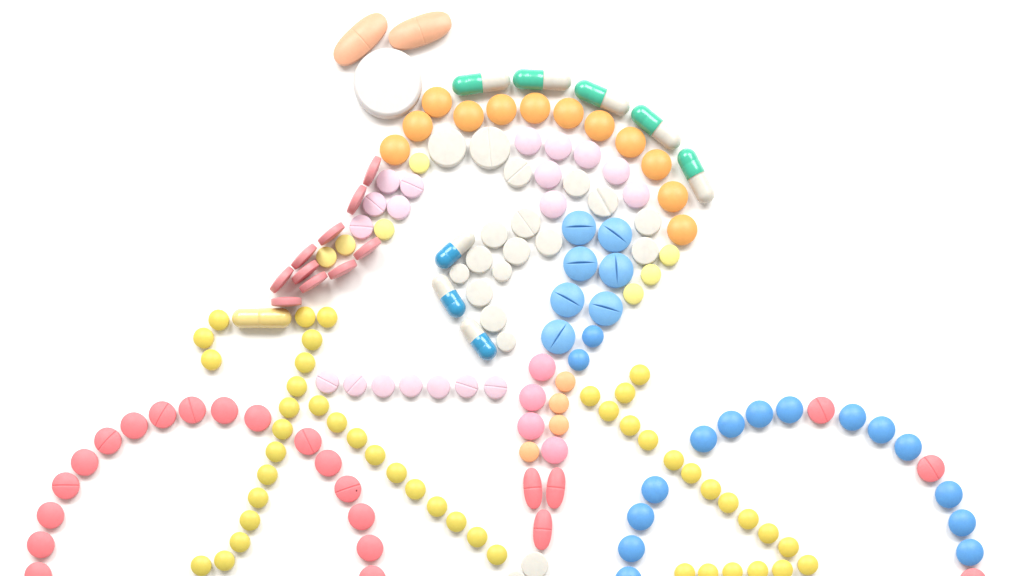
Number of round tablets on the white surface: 165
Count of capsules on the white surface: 9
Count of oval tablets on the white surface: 5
